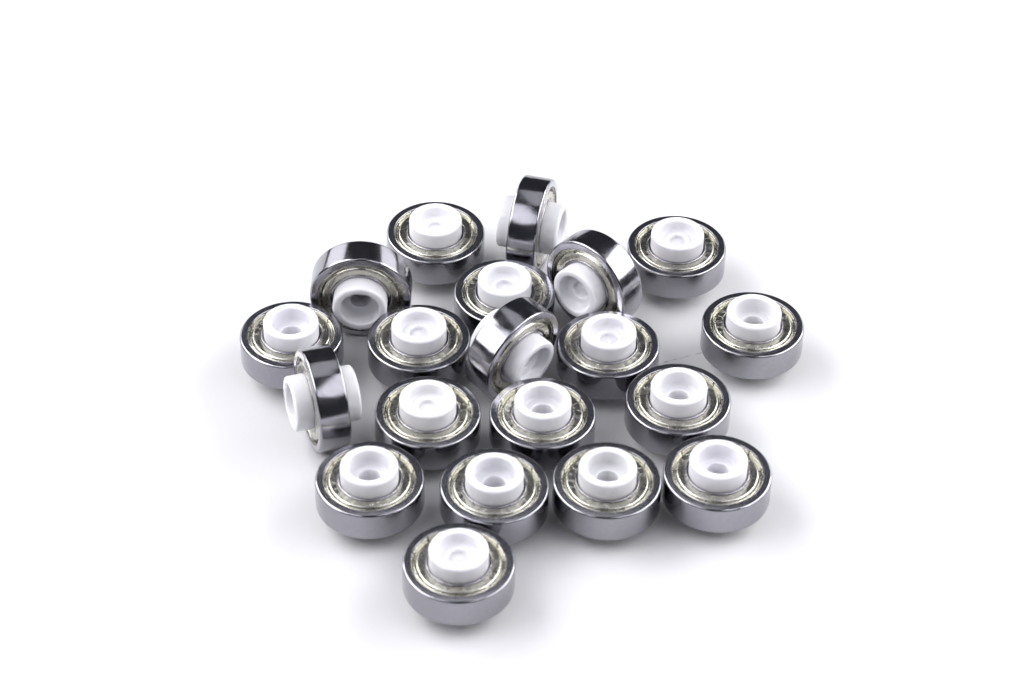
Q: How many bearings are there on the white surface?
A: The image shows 20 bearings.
